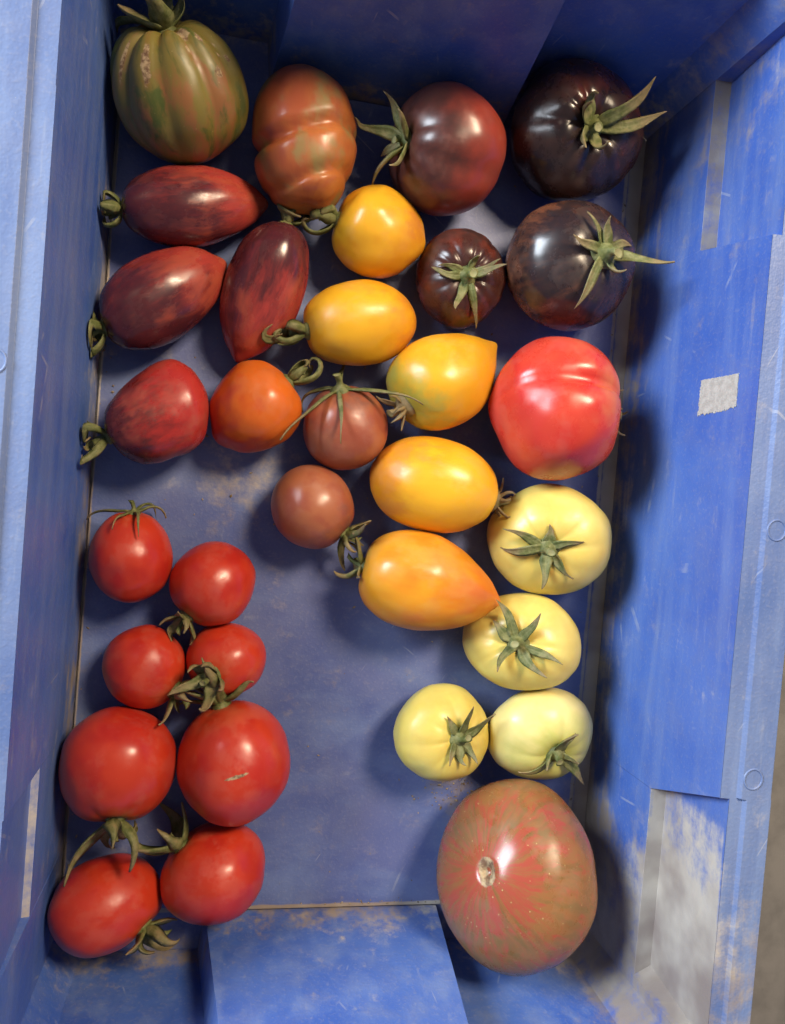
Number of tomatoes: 32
